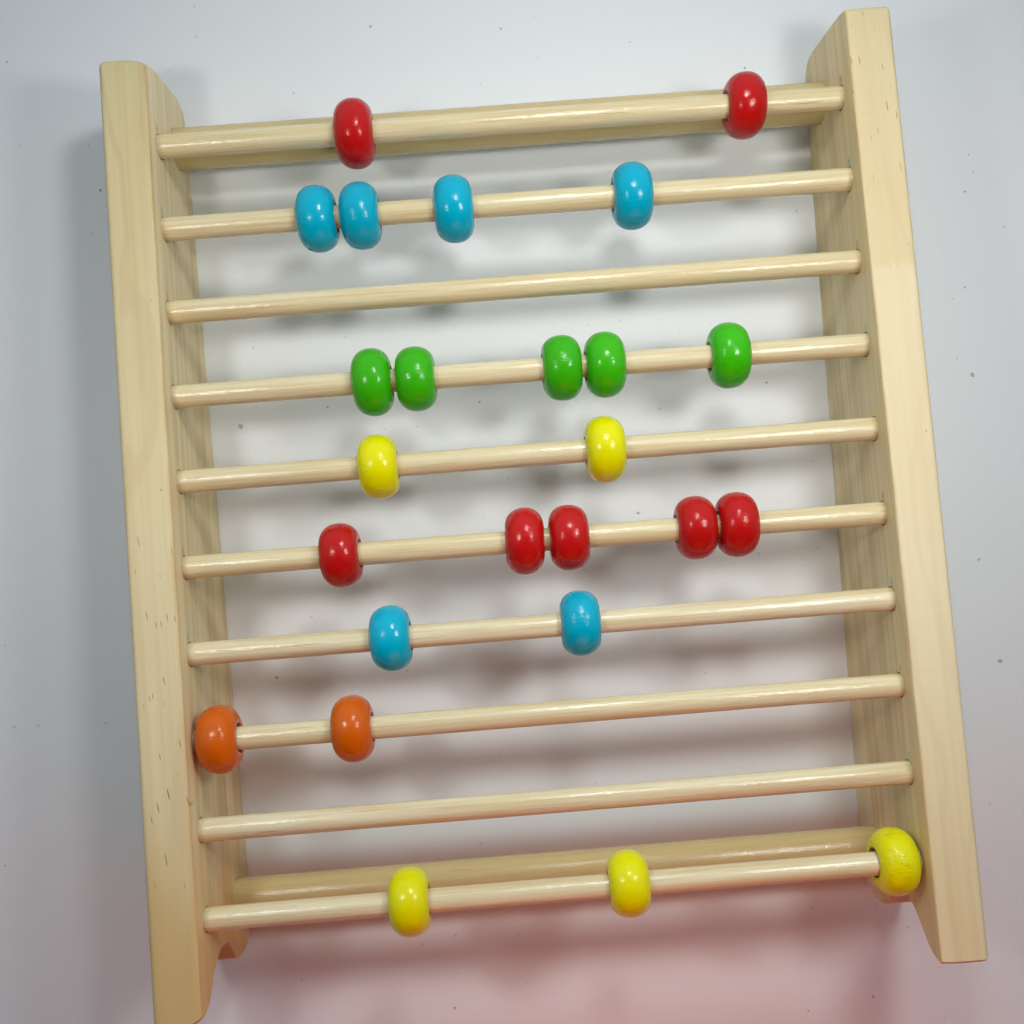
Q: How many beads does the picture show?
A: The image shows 25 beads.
